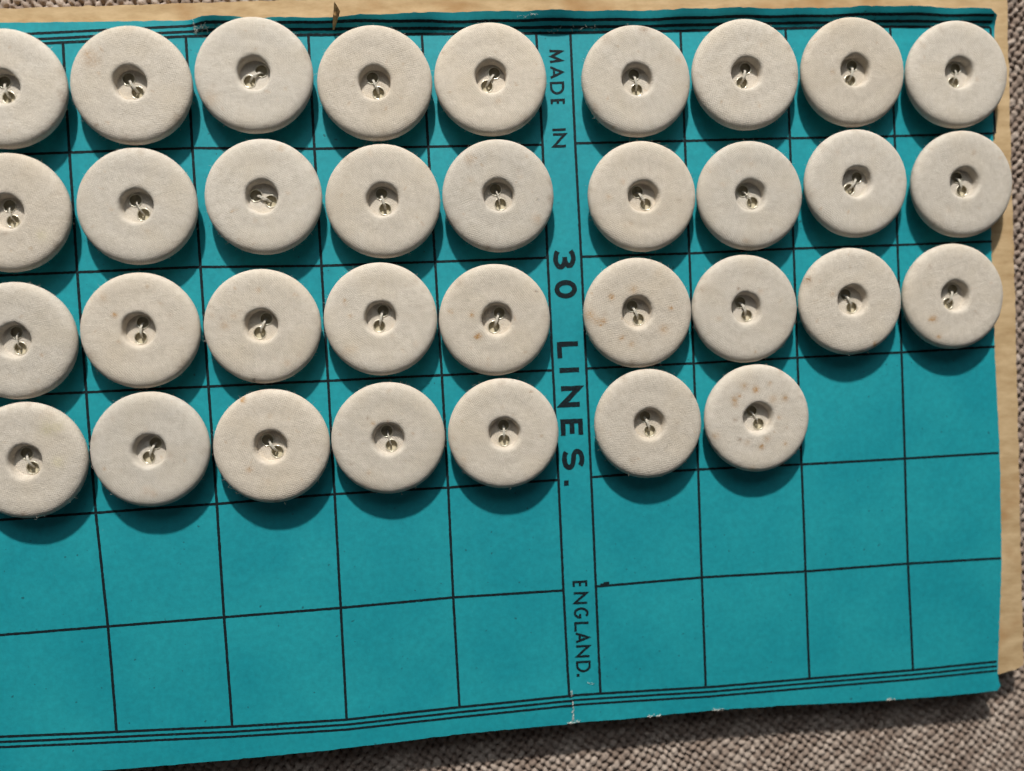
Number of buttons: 34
